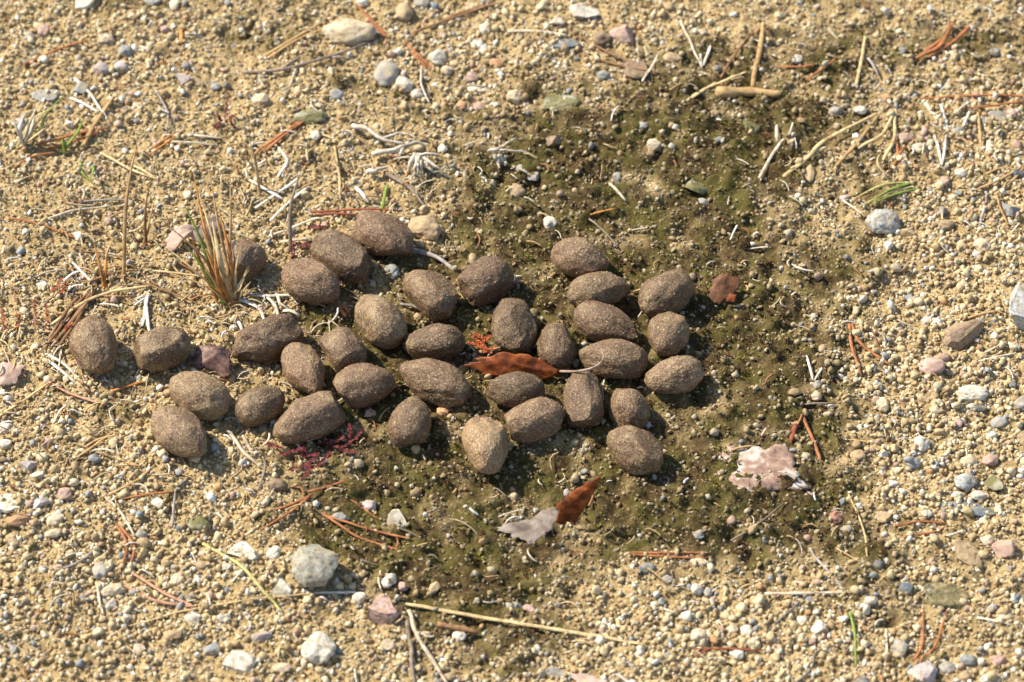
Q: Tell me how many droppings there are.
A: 35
